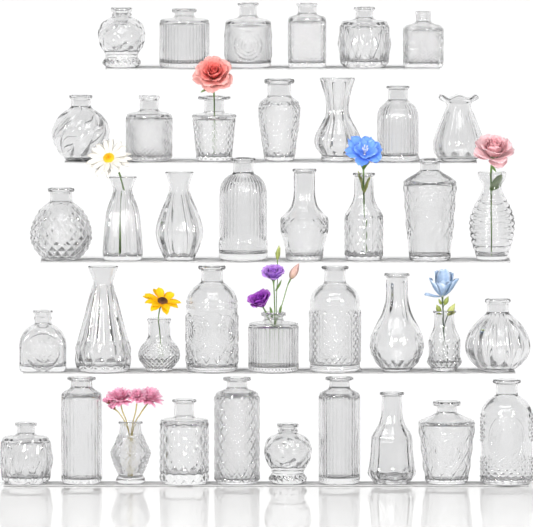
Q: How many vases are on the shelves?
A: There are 40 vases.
